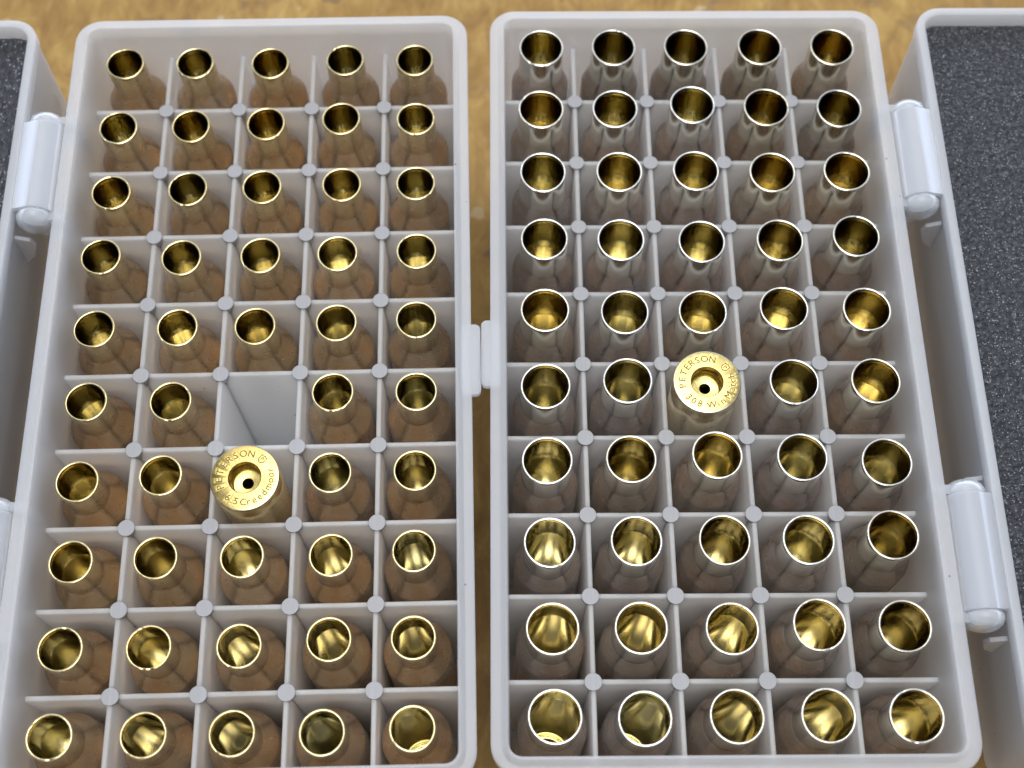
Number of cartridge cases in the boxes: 99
